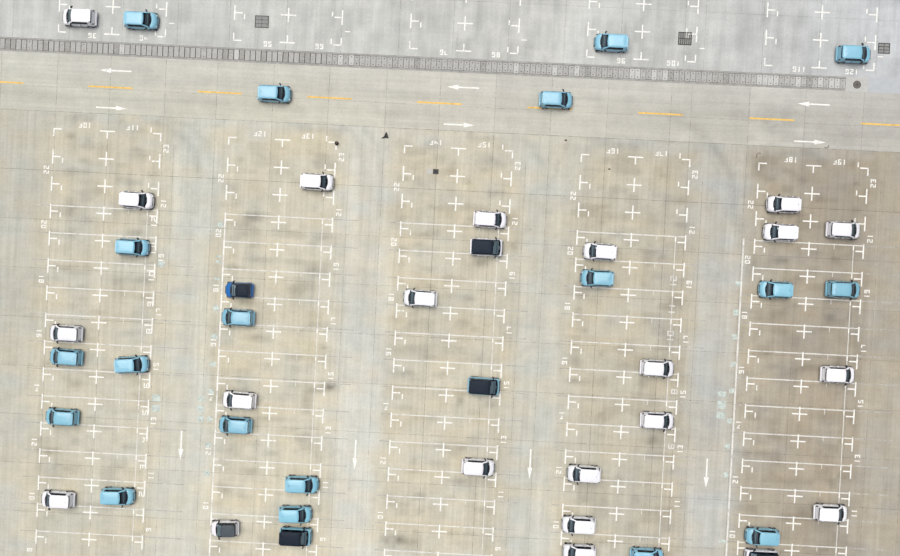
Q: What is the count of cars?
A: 45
